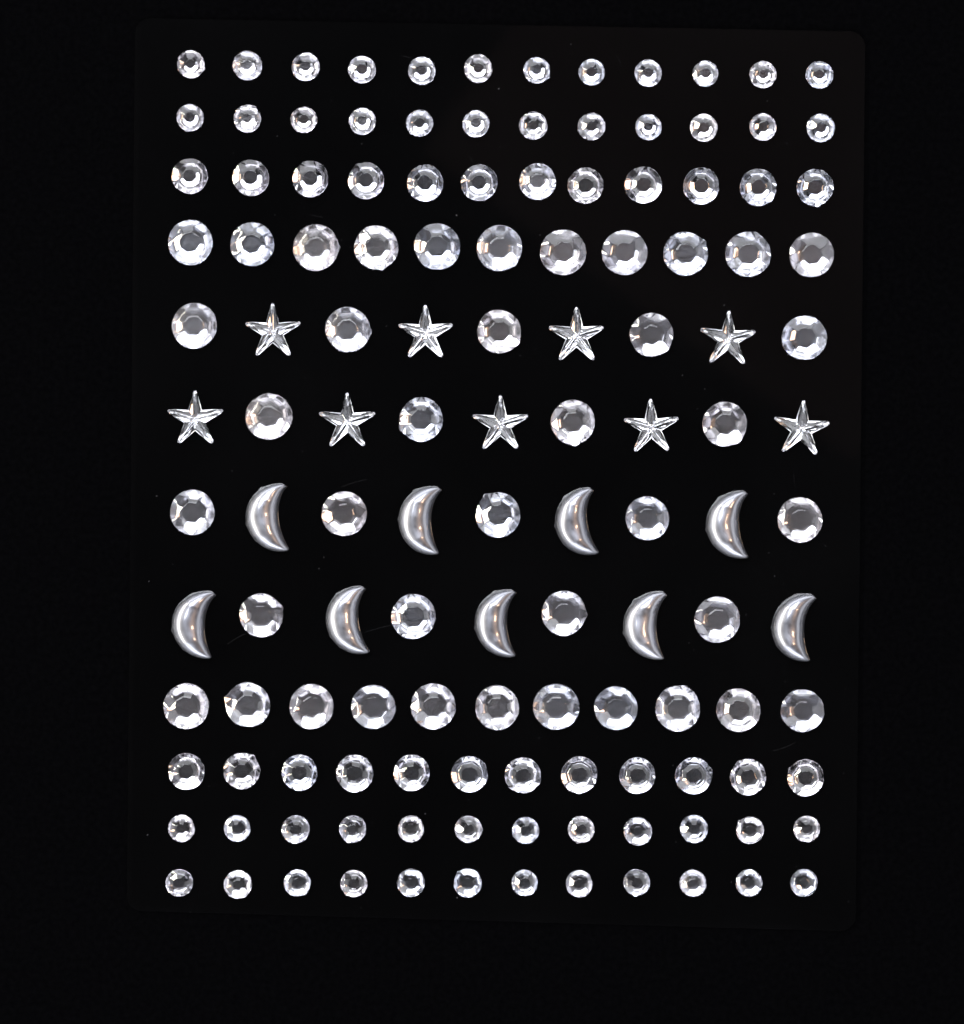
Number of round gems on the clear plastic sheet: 112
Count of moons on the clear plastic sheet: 9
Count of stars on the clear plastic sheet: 9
